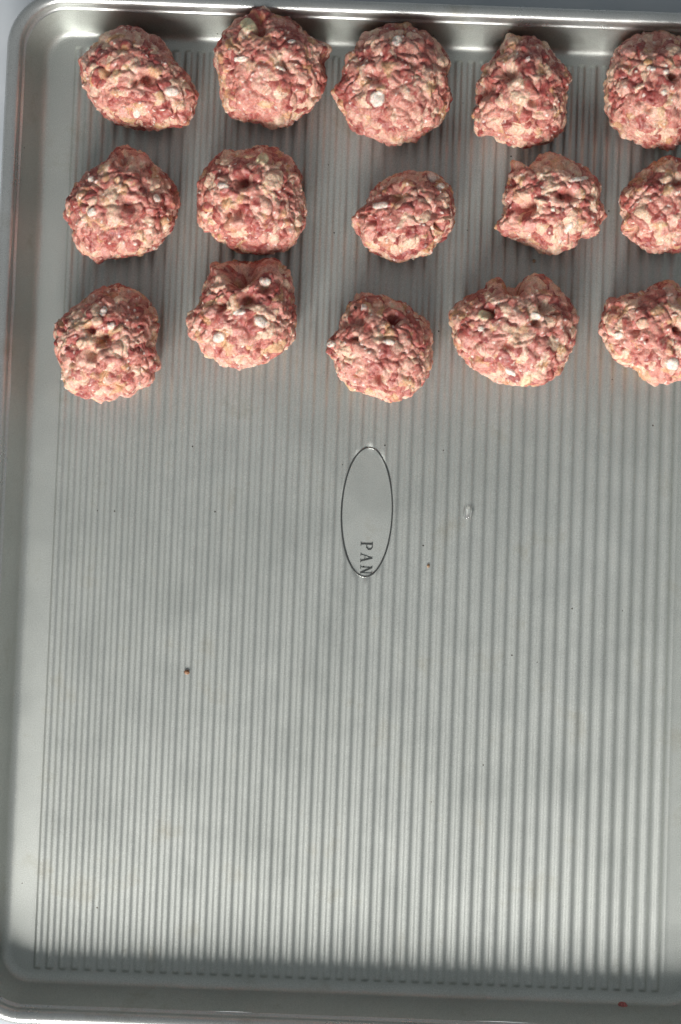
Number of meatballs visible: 15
